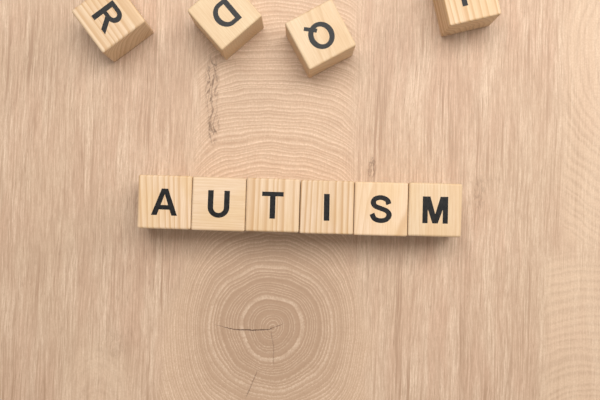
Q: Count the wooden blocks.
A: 10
